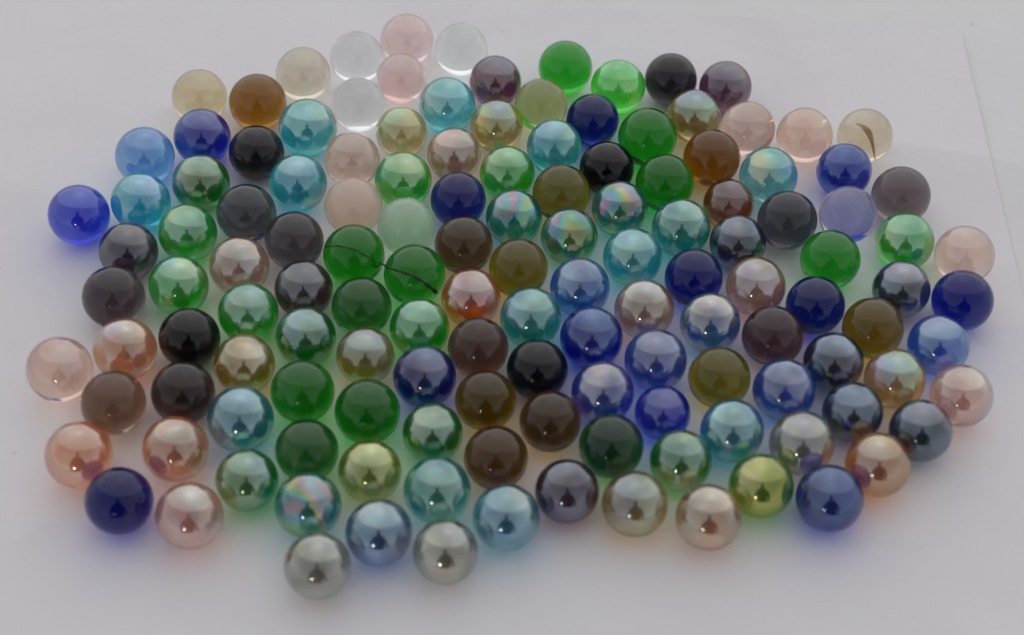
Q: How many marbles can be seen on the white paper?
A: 138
